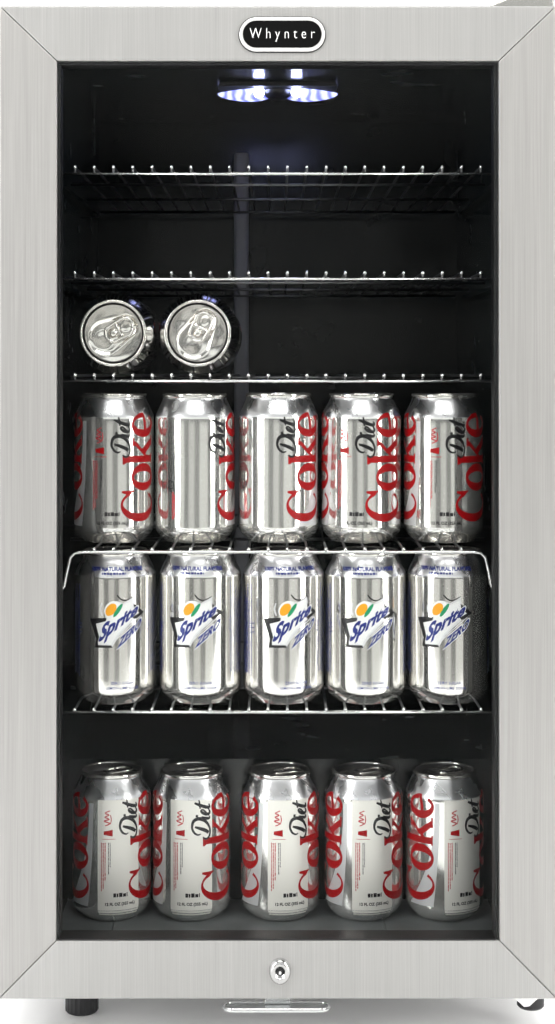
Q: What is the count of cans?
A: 17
